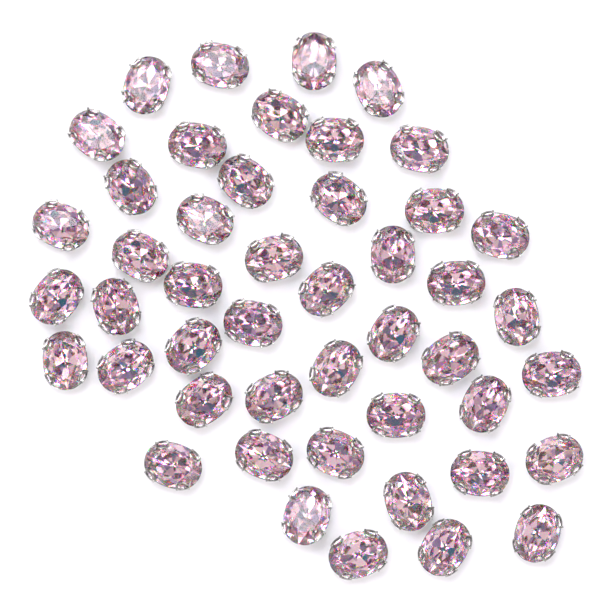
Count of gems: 47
